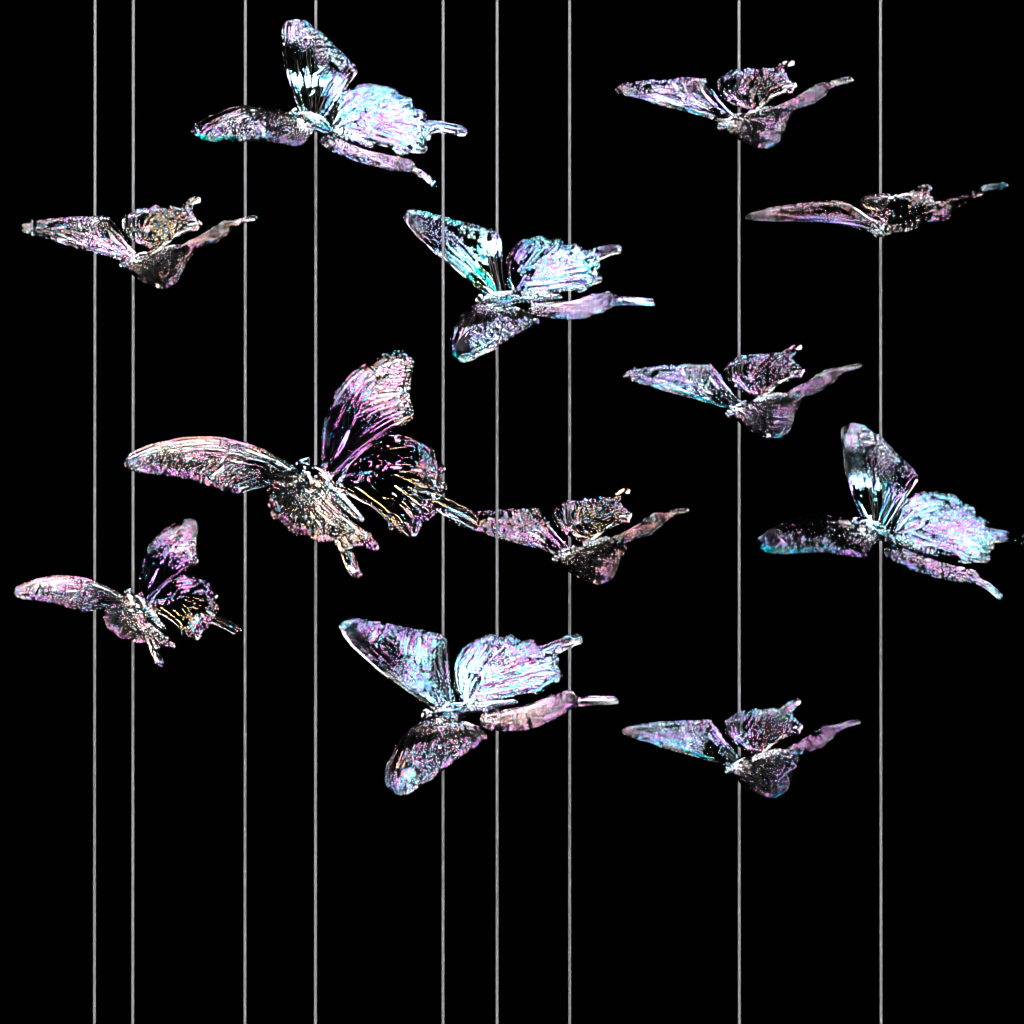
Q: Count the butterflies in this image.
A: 12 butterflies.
